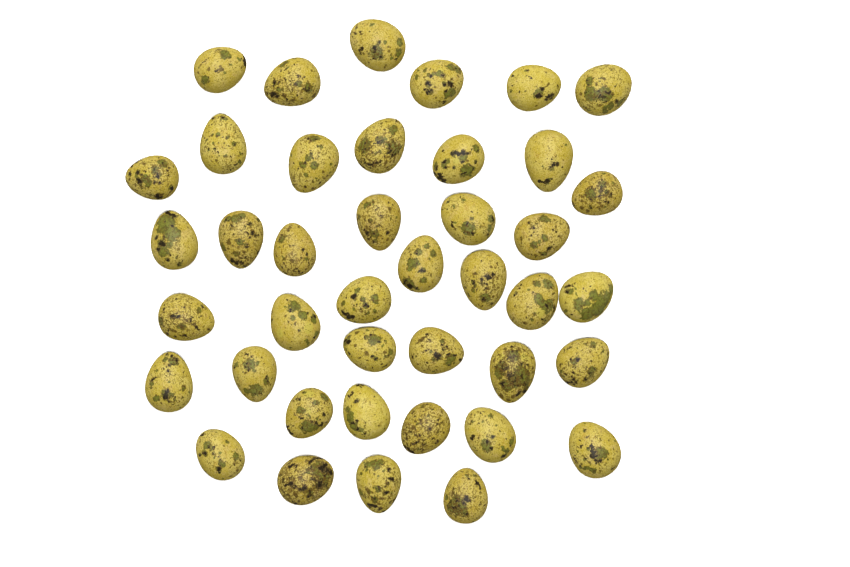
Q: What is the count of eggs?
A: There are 41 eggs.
